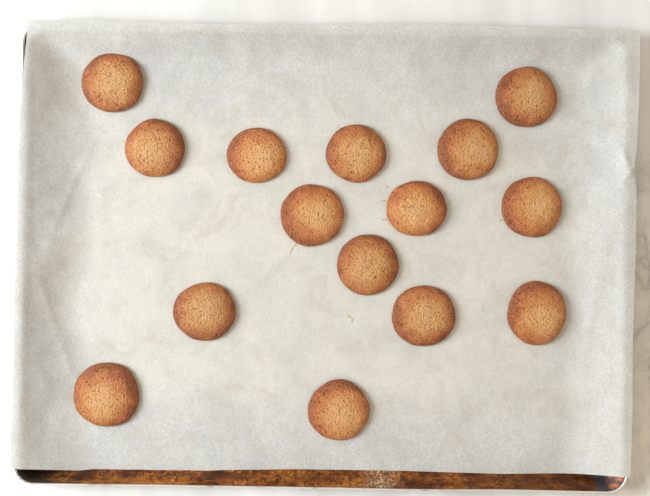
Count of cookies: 15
